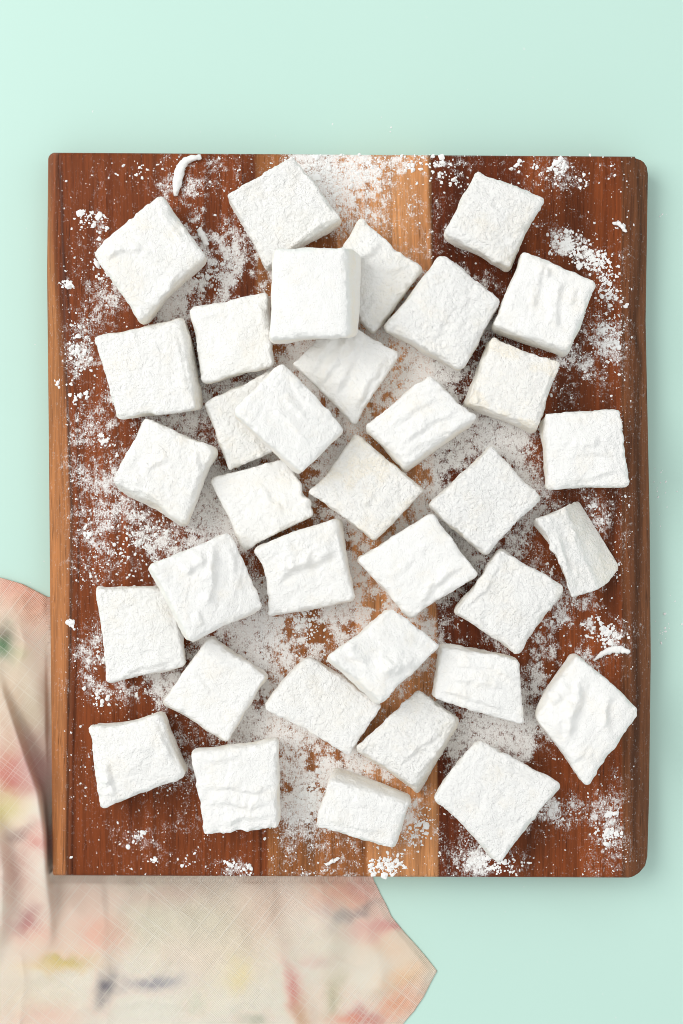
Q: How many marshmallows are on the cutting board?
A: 35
